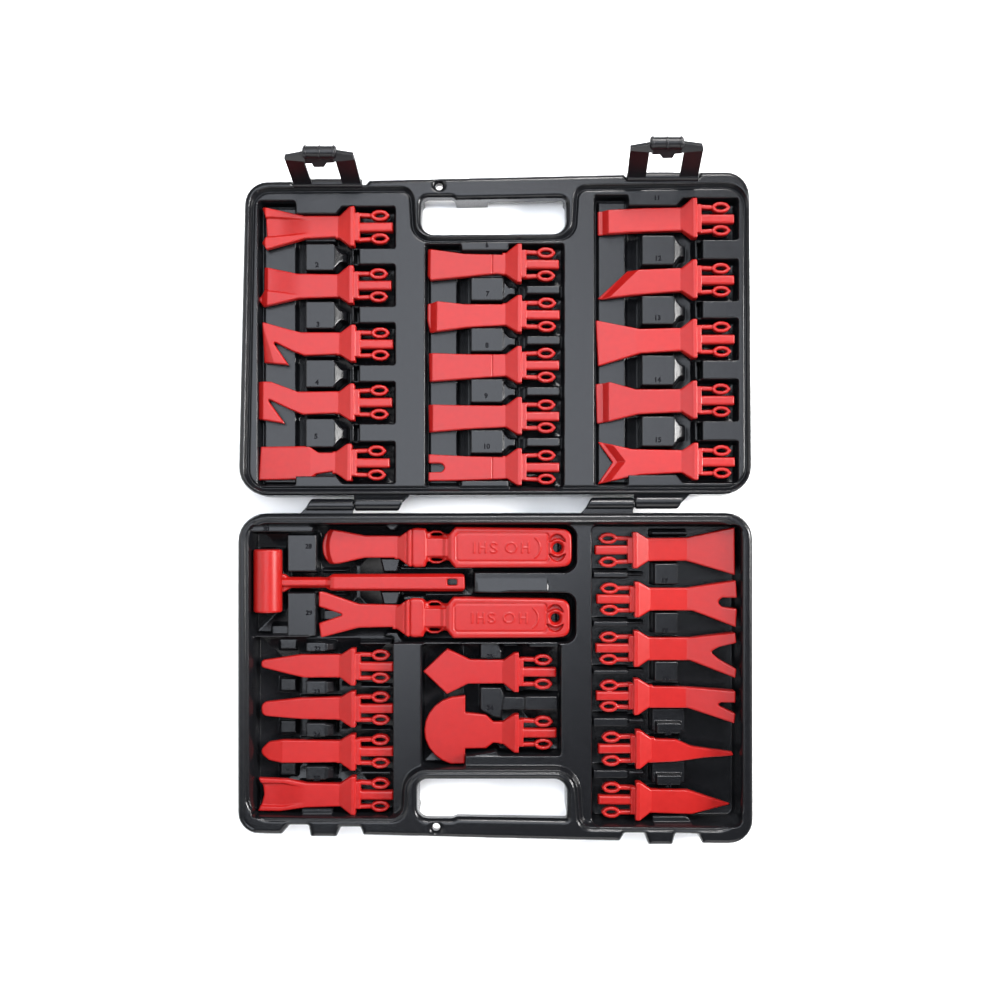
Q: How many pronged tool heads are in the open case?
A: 27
